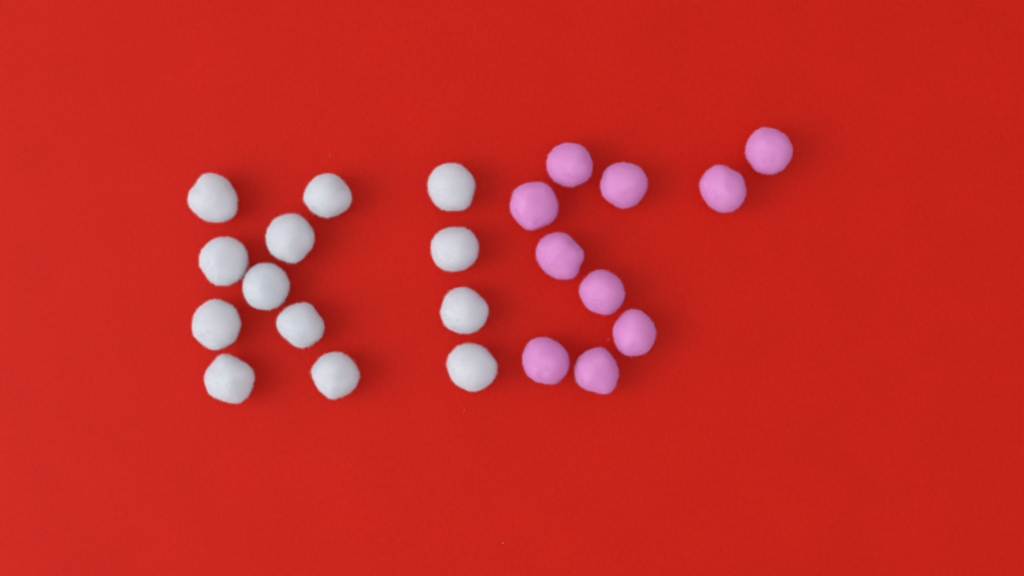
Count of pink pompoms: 10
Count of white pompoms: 13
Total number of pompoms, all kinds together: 23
